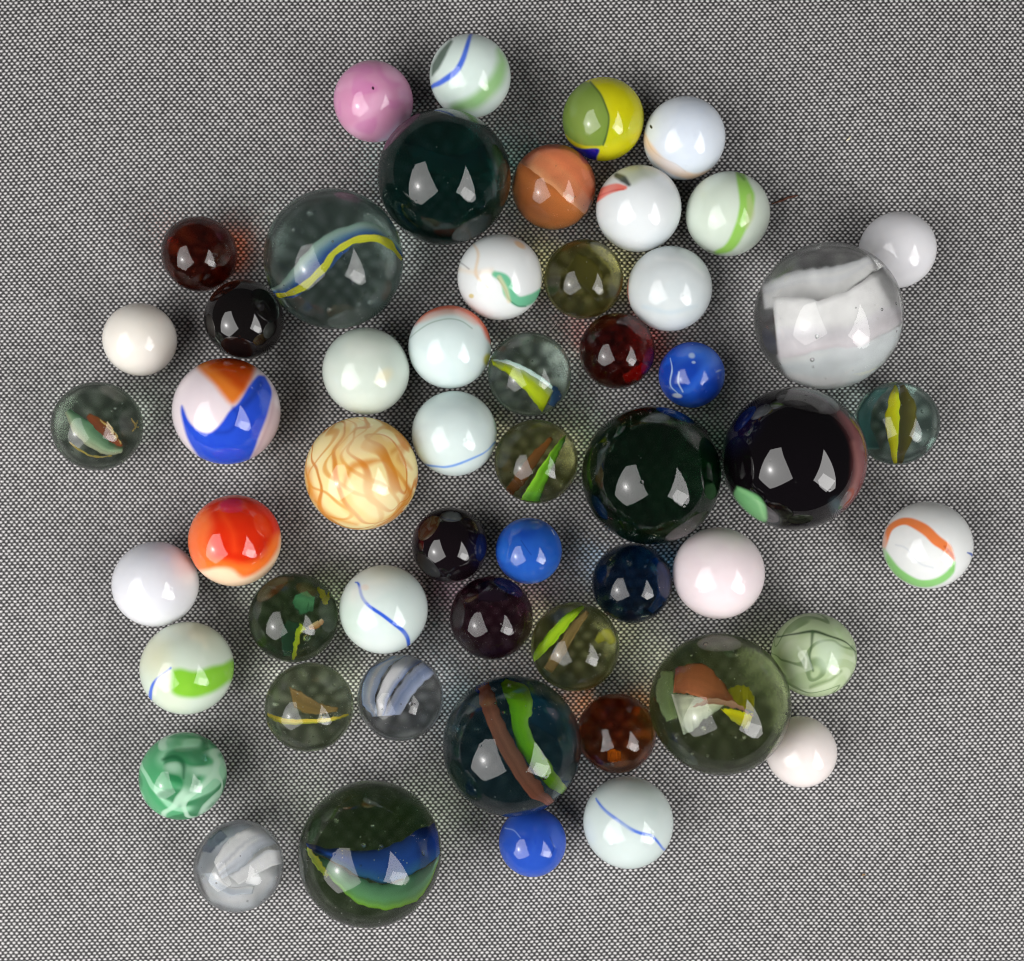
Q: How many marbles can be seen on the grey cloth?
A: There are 54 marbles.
